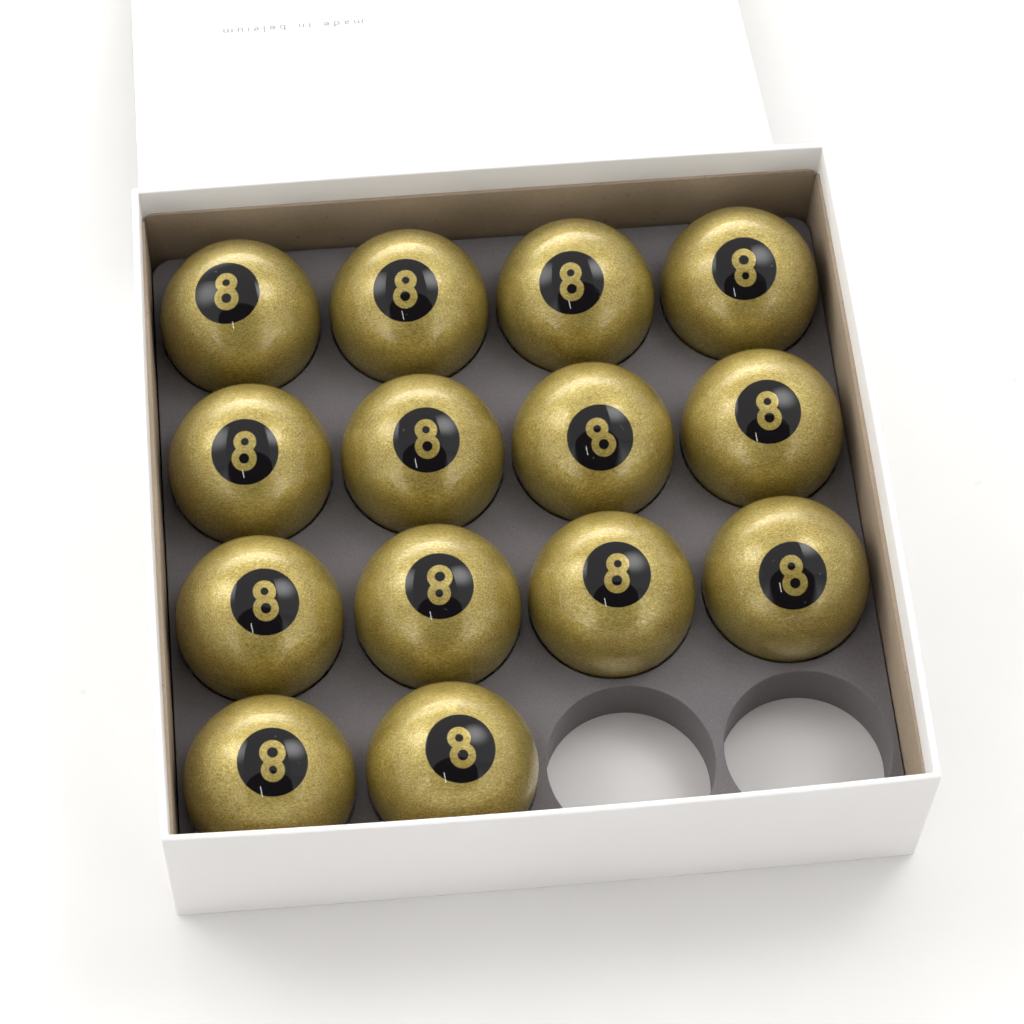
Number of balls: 14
